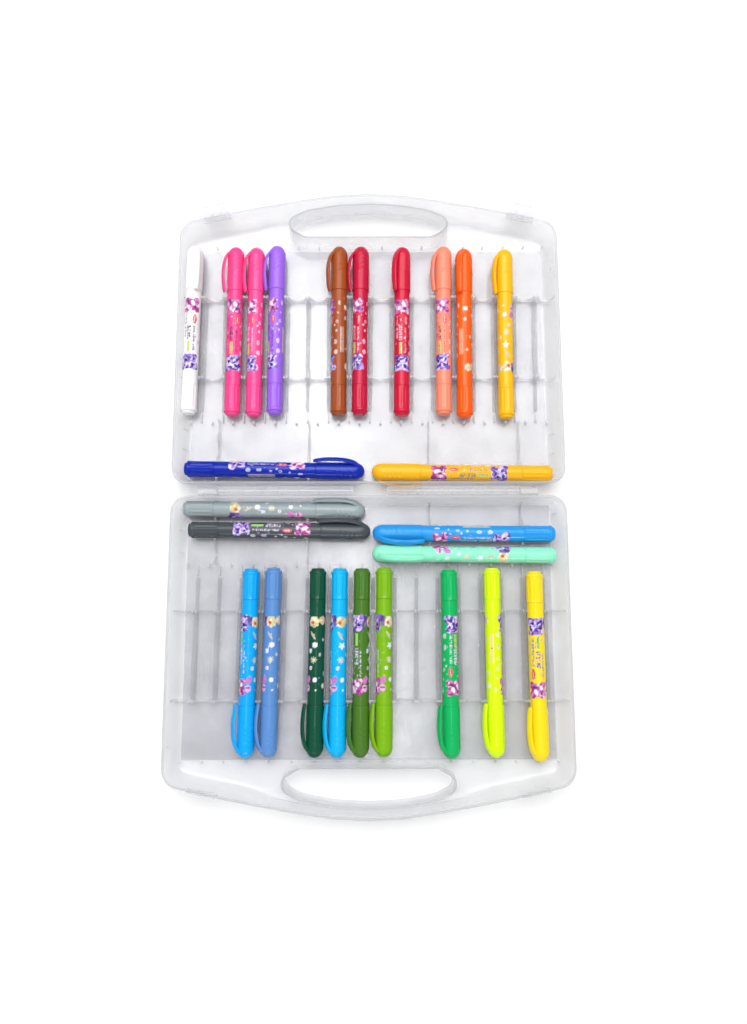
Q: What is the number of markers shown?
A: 25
